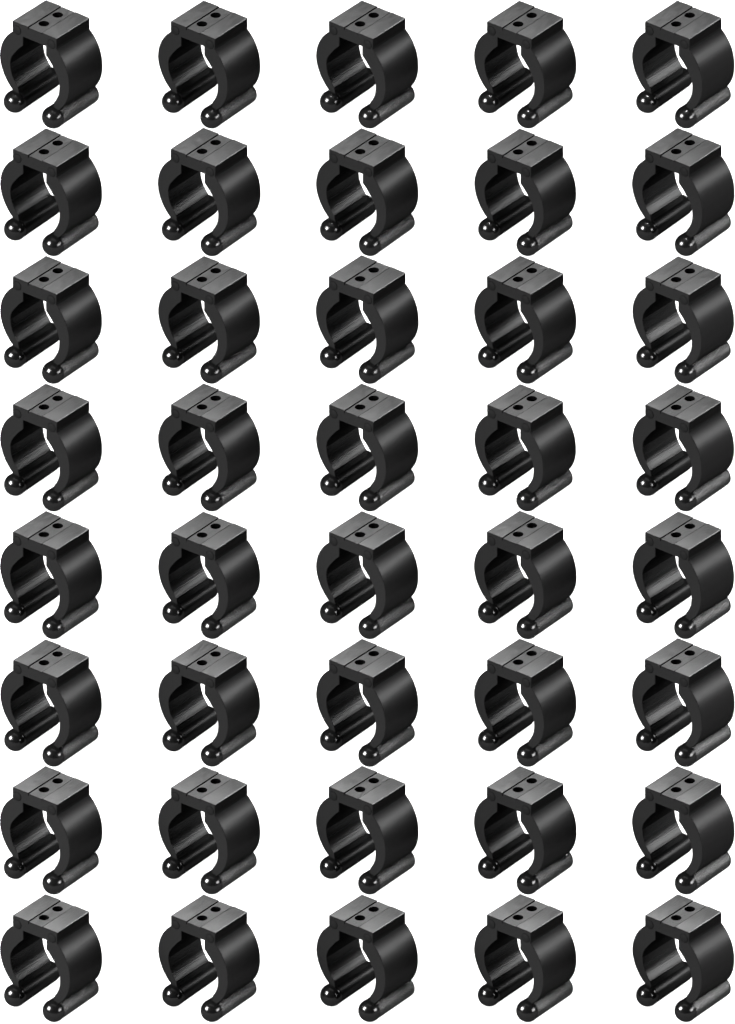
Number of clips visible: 40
